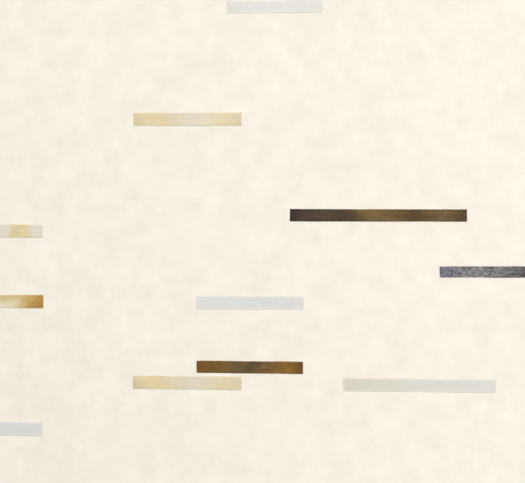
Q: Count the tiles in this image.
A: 11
